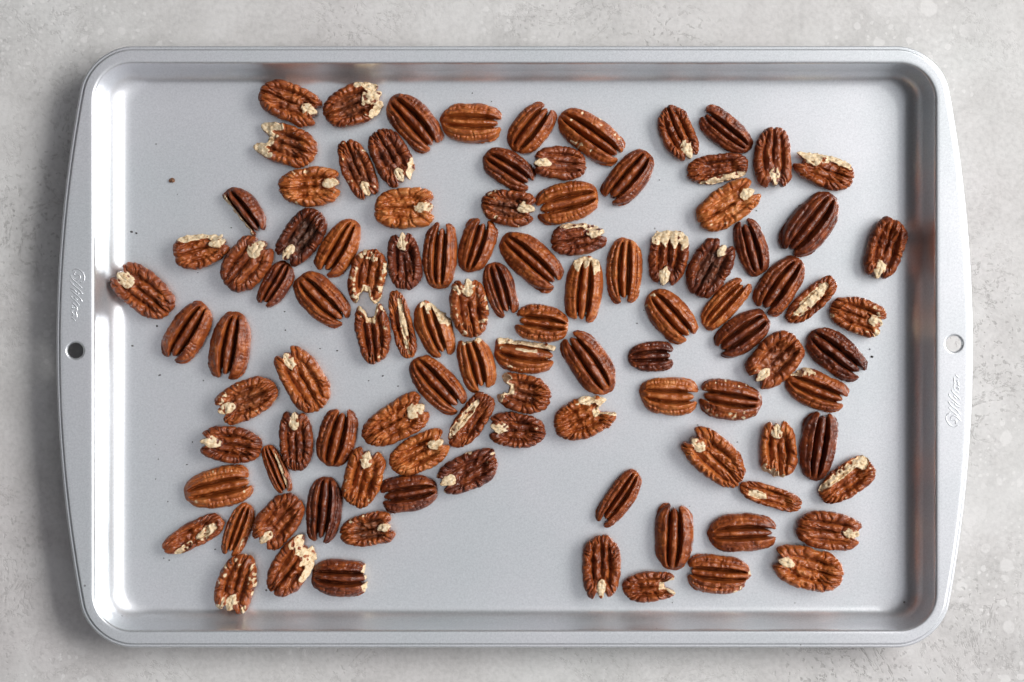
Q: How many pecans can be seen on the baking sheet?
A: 104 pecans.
